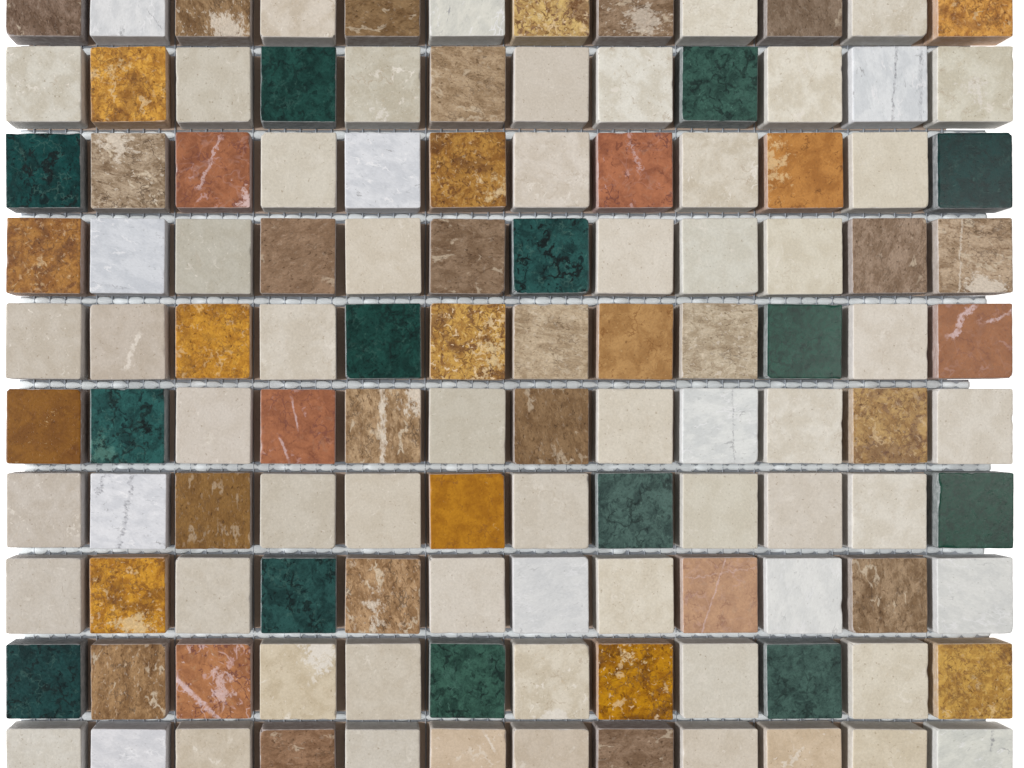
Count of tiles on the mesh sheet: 120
